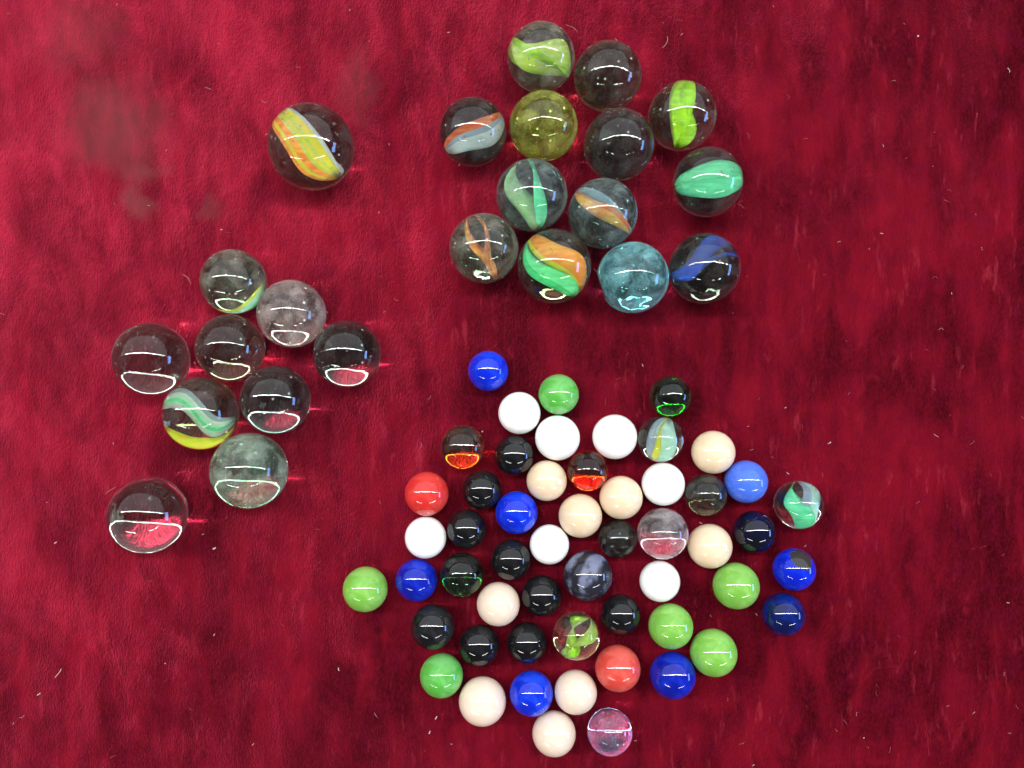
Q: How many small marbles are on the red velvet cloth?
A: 54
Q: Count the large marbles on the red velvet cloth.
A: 23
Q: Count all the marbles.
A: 77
